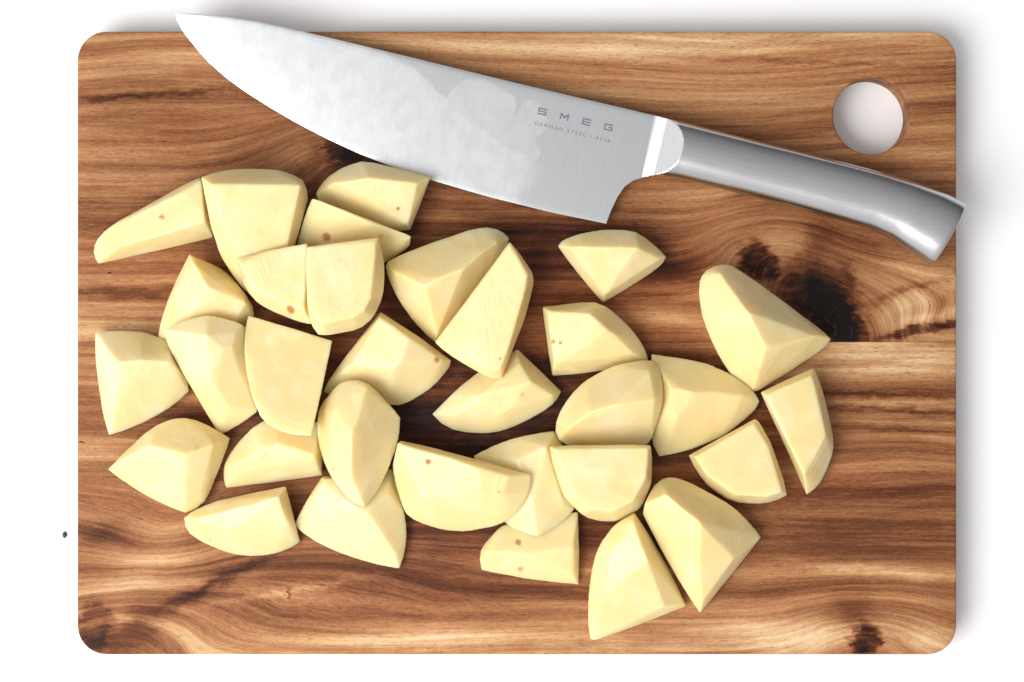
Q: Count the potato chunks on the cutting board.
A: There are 32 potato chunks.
